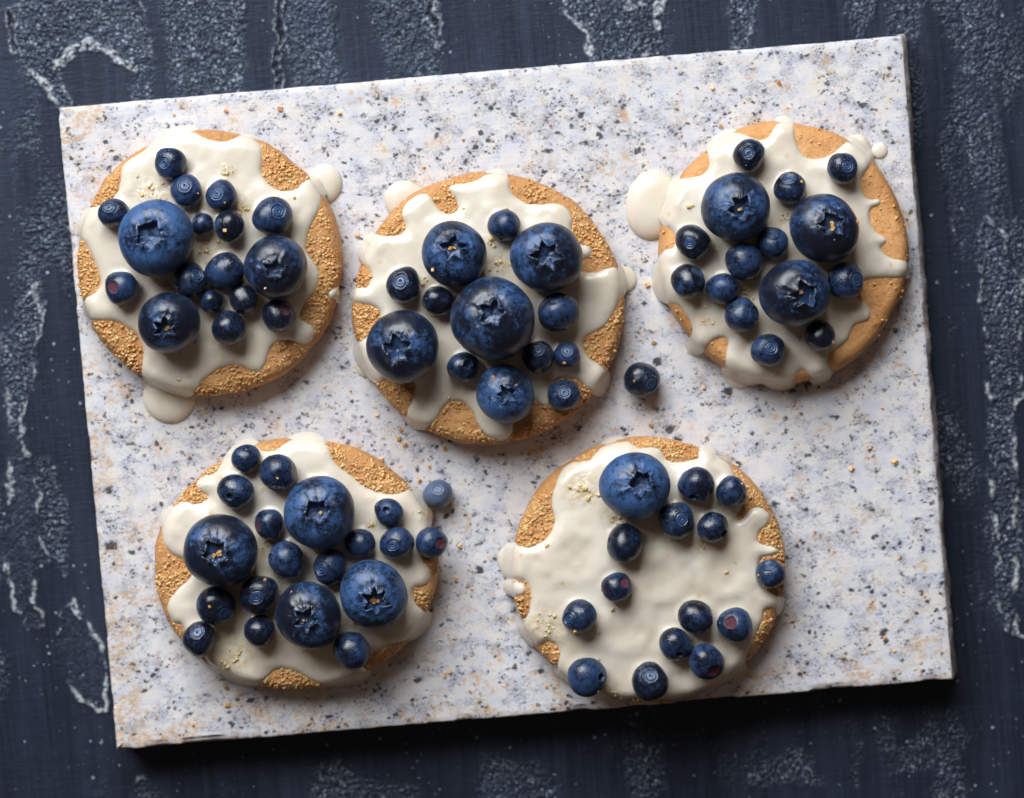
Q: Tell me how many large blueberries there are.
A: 16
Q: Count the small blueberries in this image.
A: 65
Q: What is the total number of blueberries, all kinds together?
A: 81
